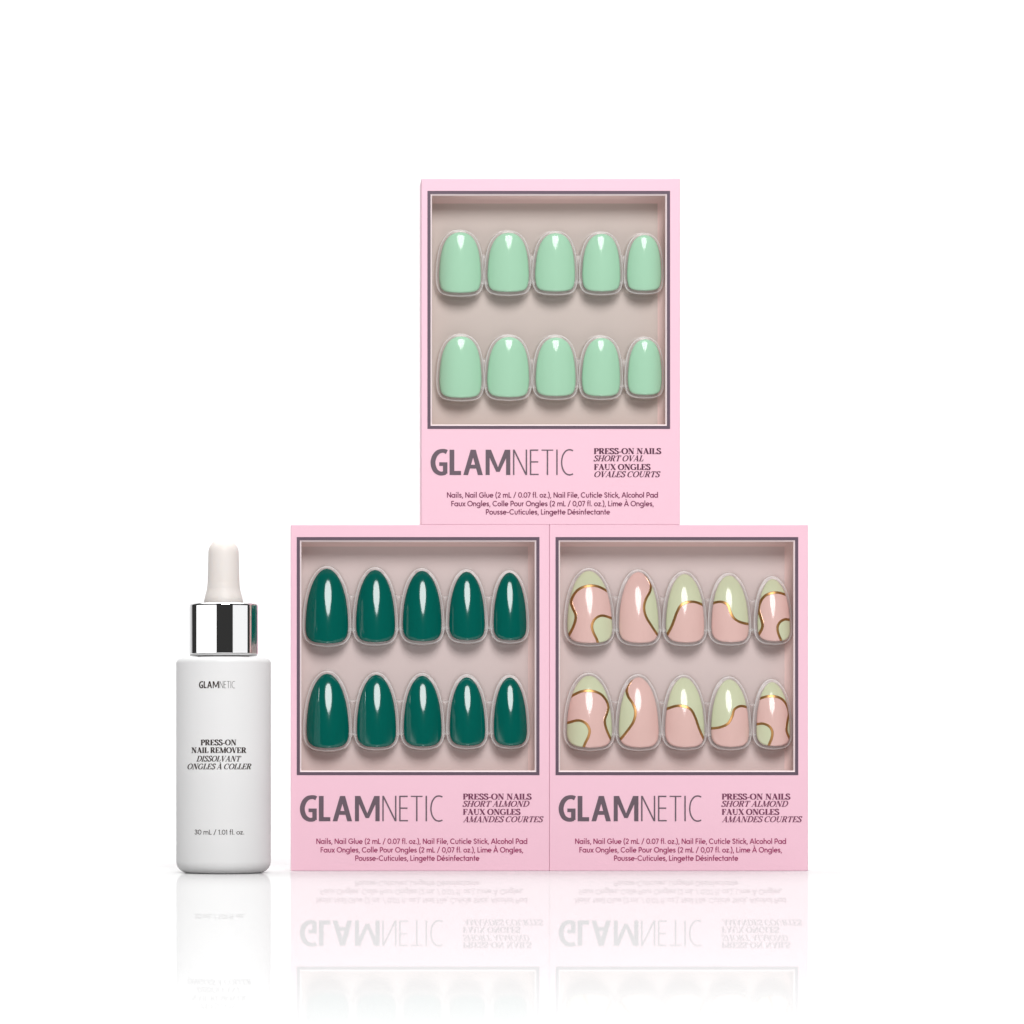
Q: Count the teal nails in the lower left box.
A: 10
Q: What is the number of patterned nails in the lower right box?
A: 10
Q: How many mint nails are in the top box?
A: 10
